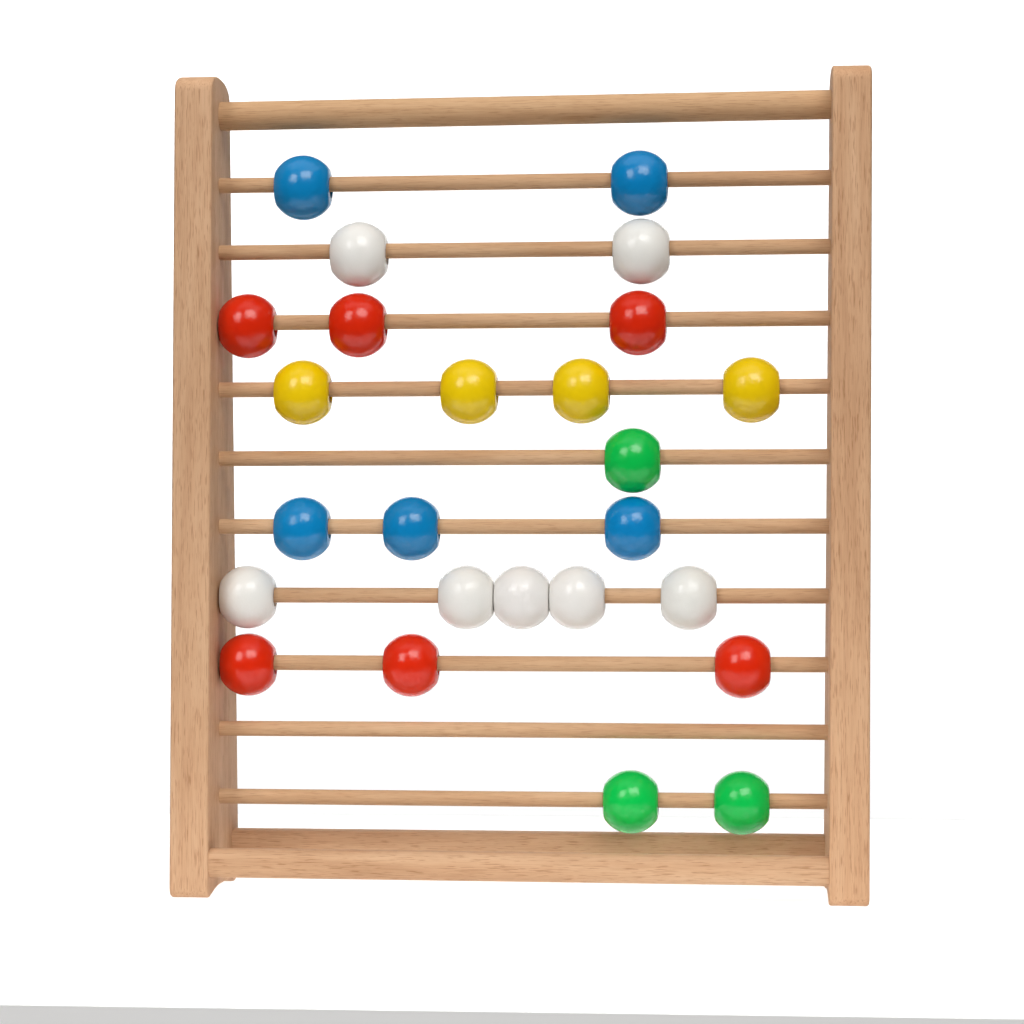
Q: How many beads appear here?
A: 25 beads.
